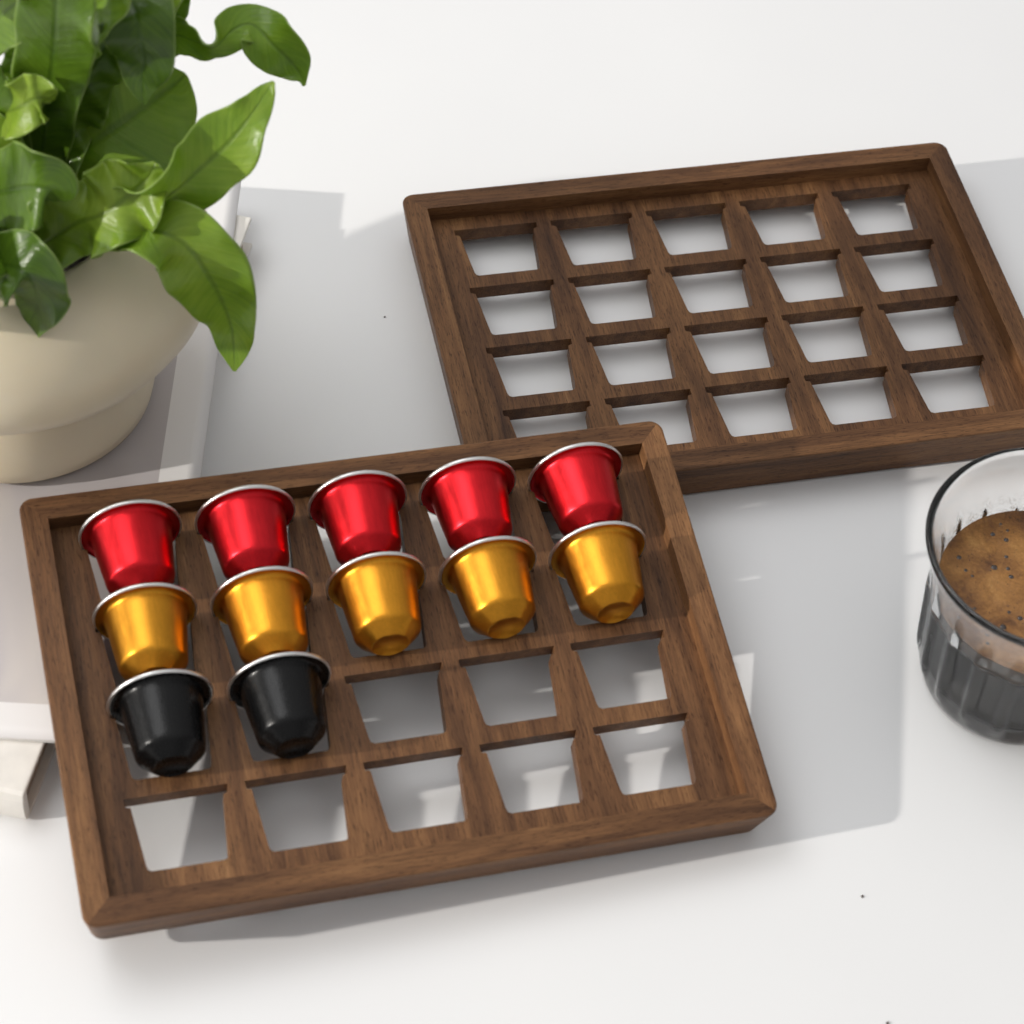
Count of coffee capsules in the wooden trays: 12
